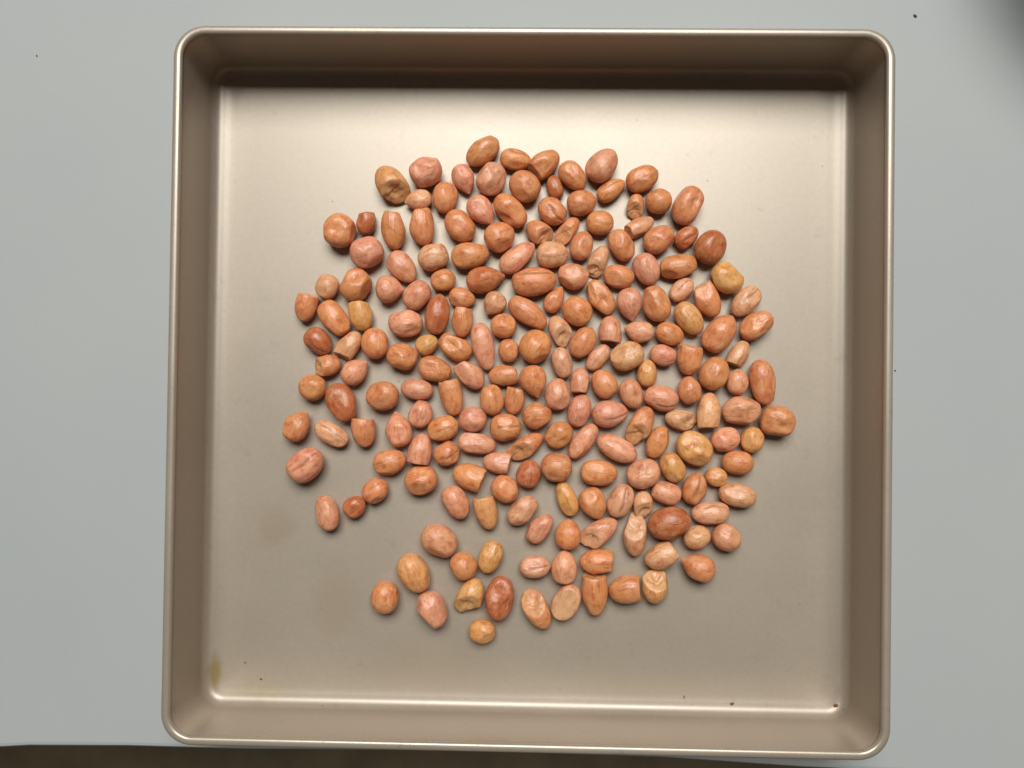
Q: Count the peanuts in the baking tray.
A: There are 200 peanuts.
